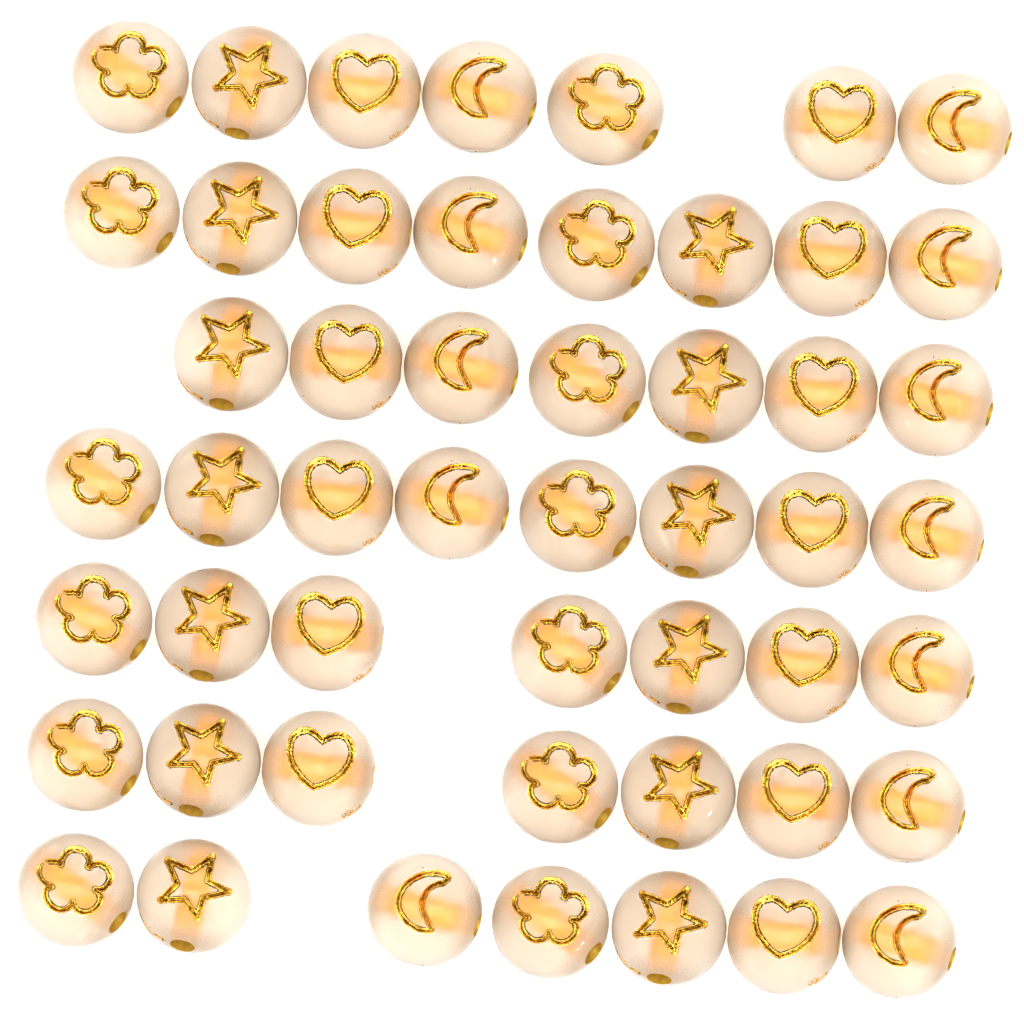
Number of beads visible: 51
